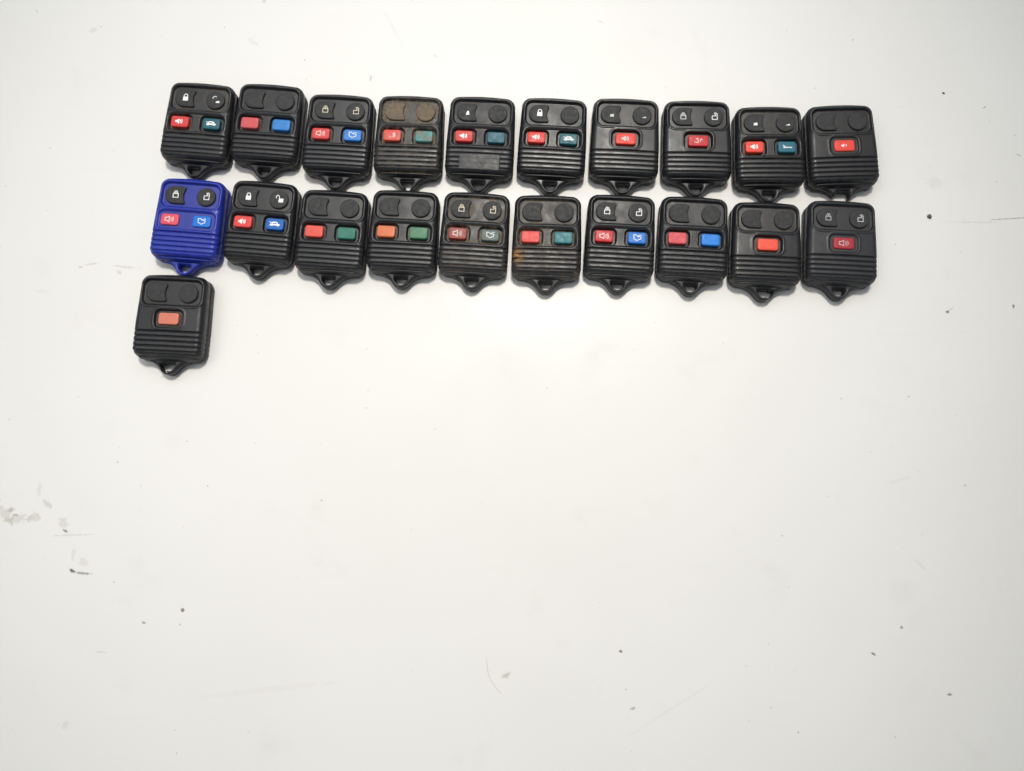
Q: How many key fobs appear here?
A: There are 21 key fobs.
